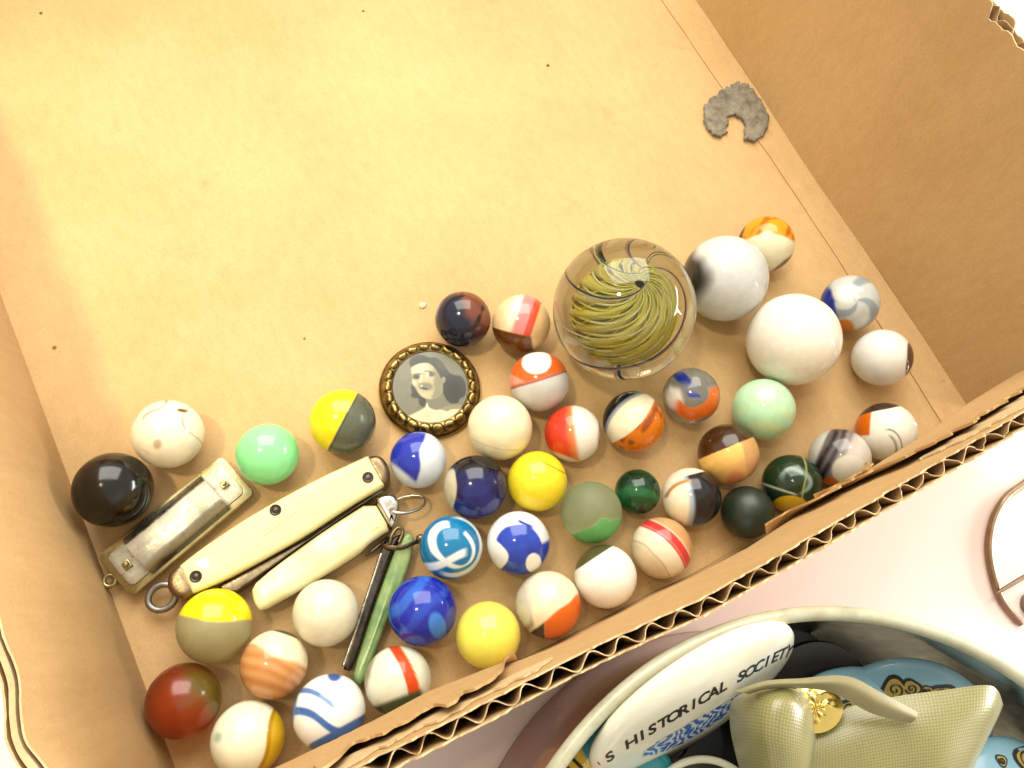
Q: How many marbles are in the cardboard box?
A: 43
